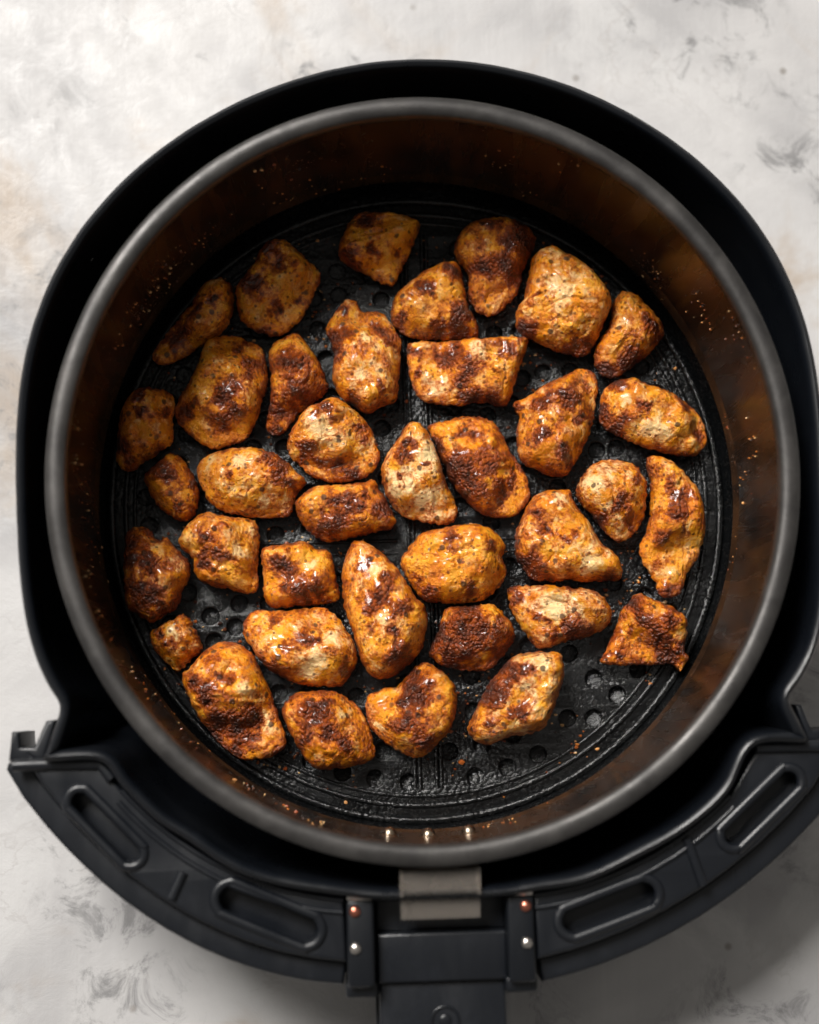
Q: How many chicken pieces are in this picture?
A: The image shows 37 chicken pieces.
